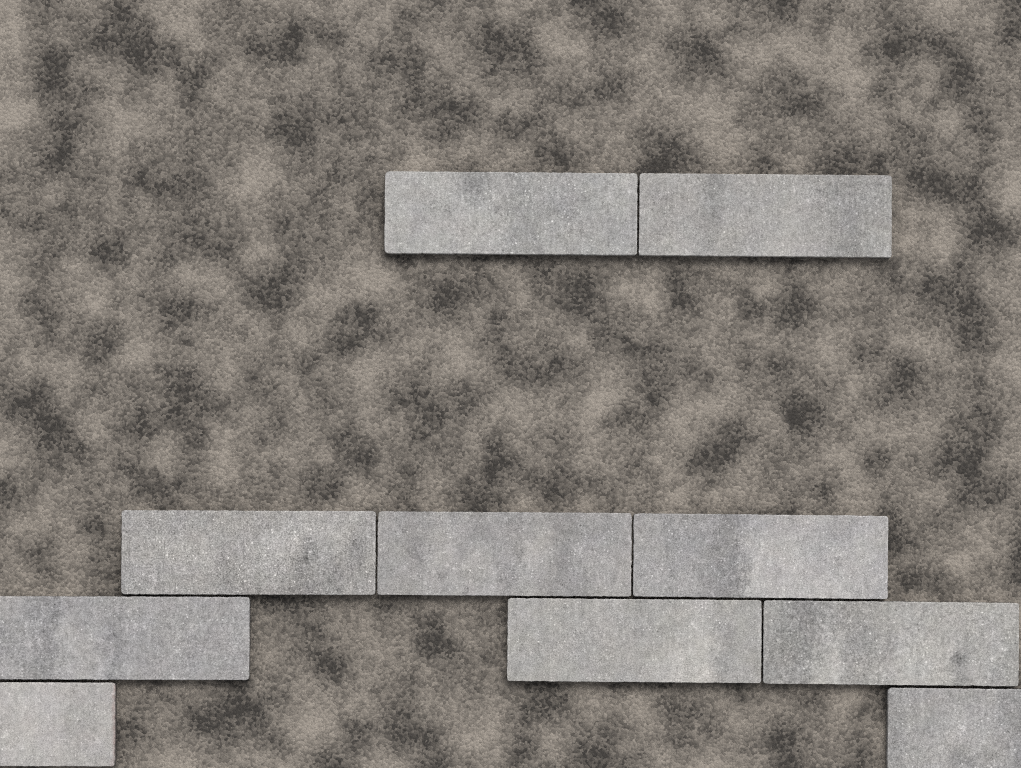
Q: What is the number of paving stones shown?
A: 10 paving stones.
